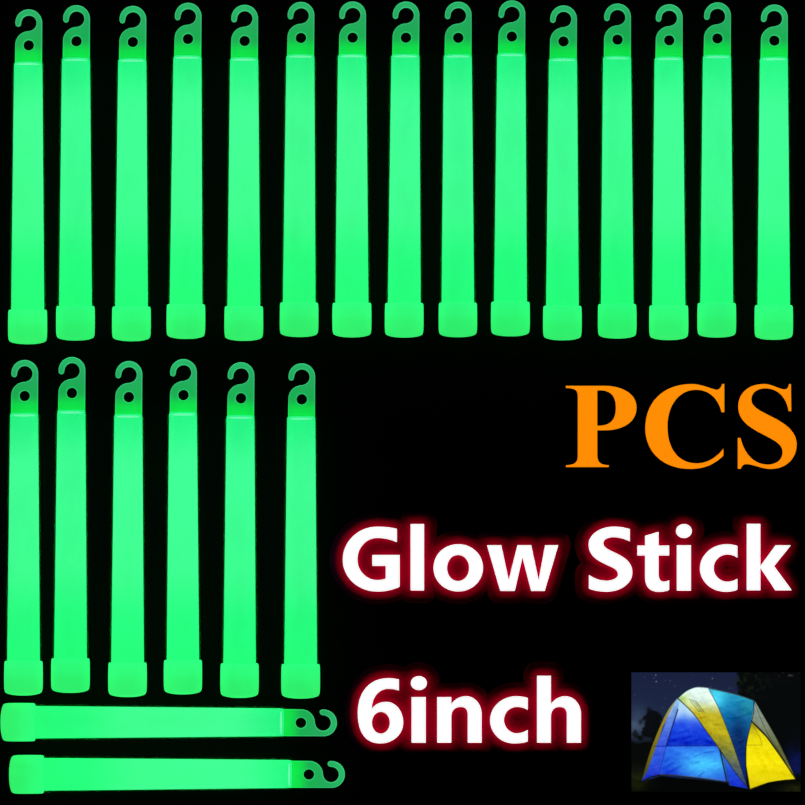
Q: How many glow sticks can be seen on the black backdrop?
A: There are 23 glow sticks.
